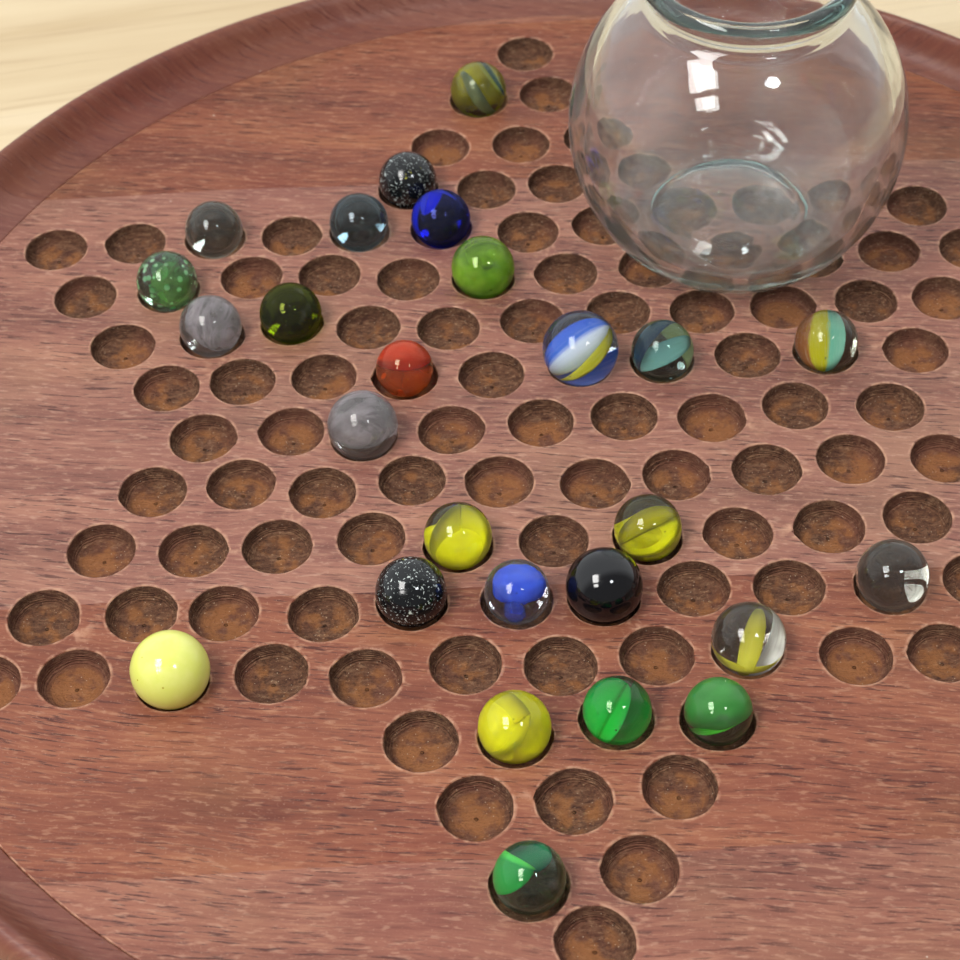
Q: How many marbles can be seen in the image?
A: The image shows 26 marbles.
